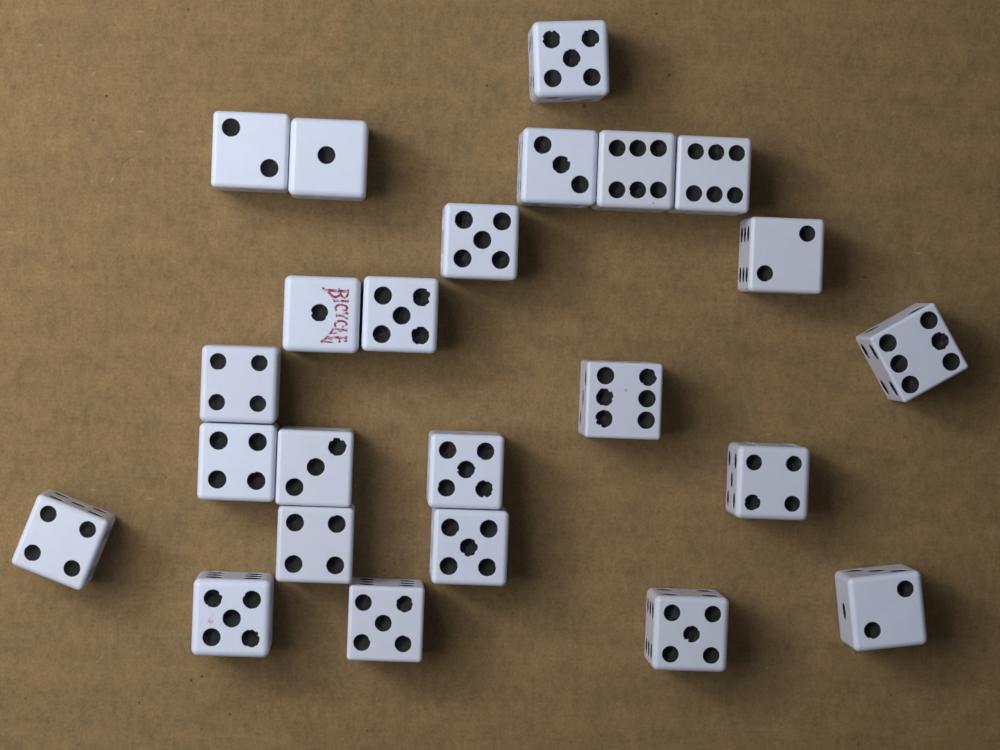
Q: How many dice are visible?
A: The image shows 24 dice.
